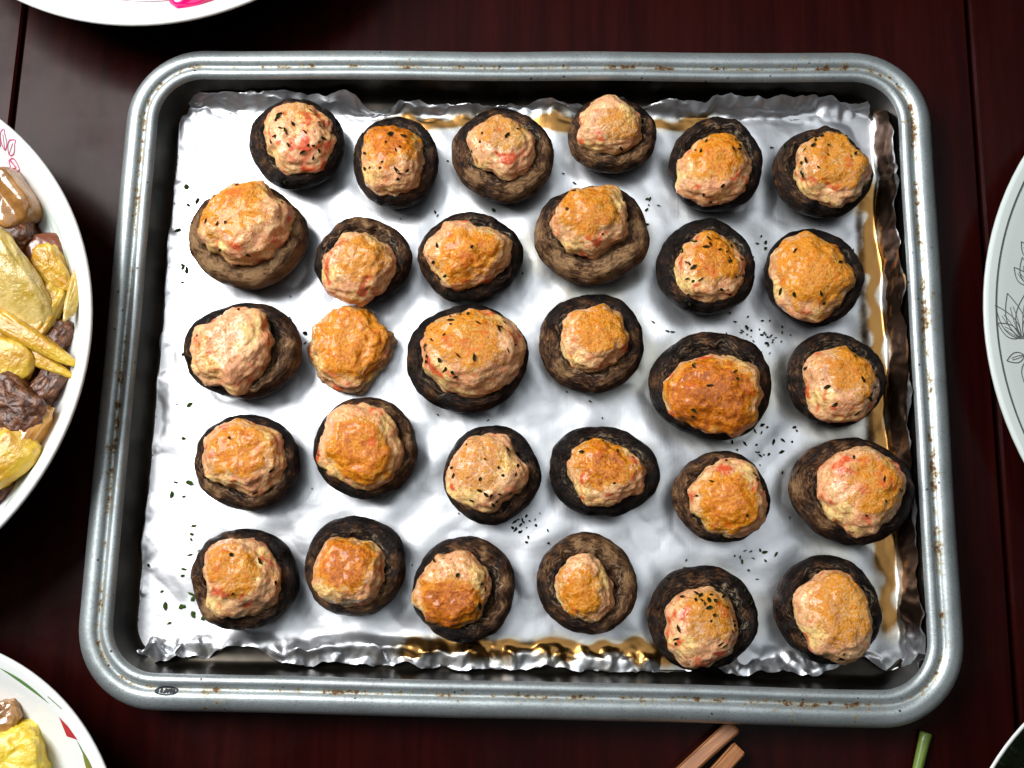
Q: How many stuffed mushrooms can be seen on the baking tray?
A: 29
